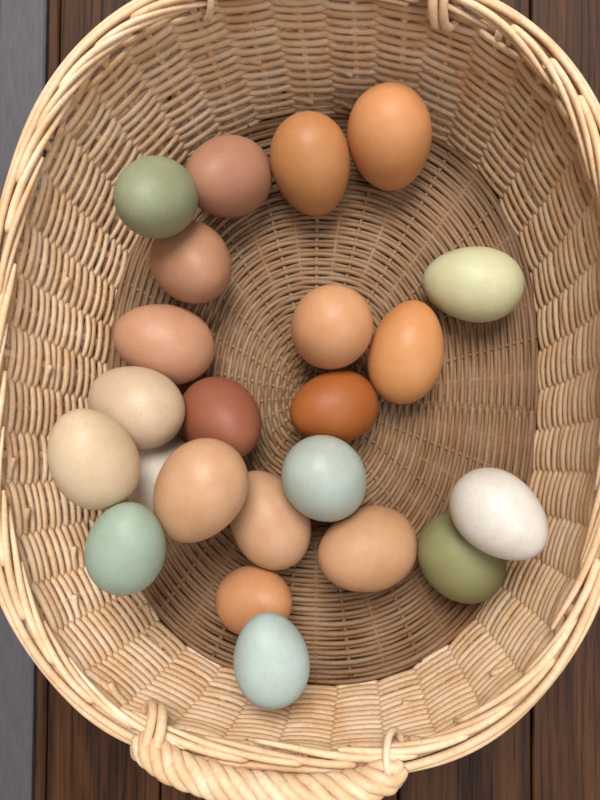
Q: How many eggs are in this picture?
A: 23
